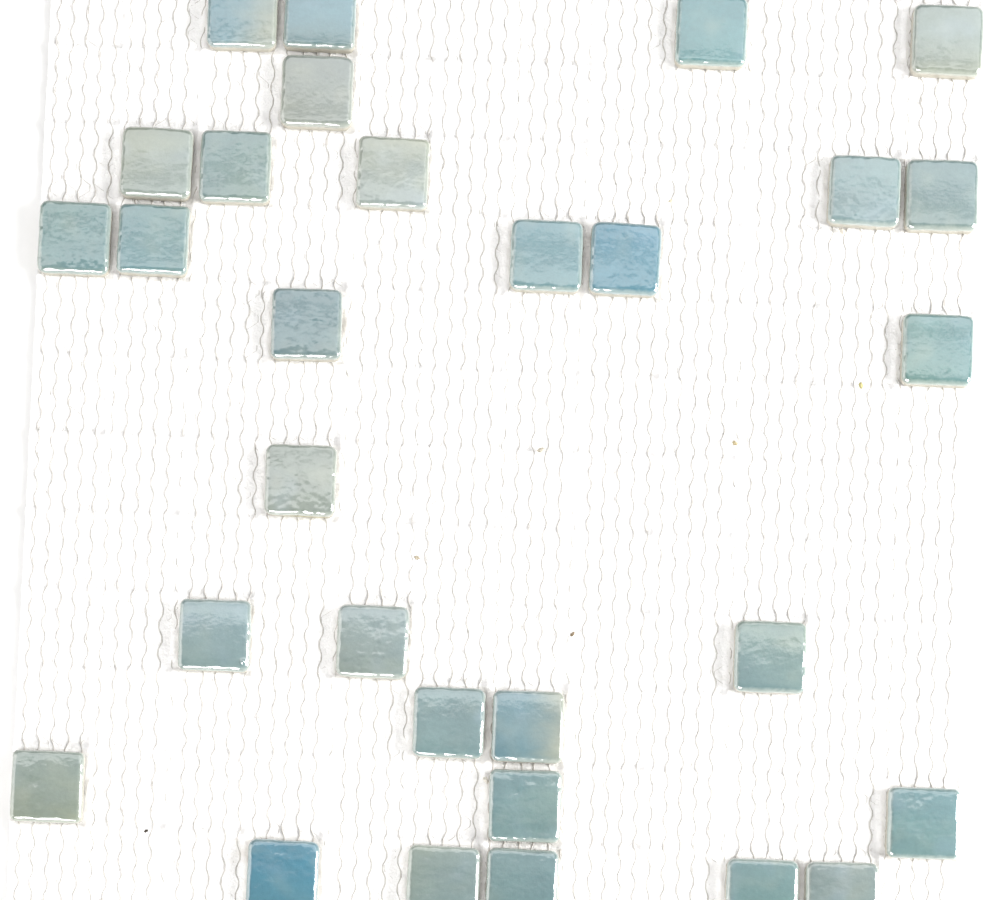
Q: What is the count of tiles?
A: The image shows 30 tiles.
